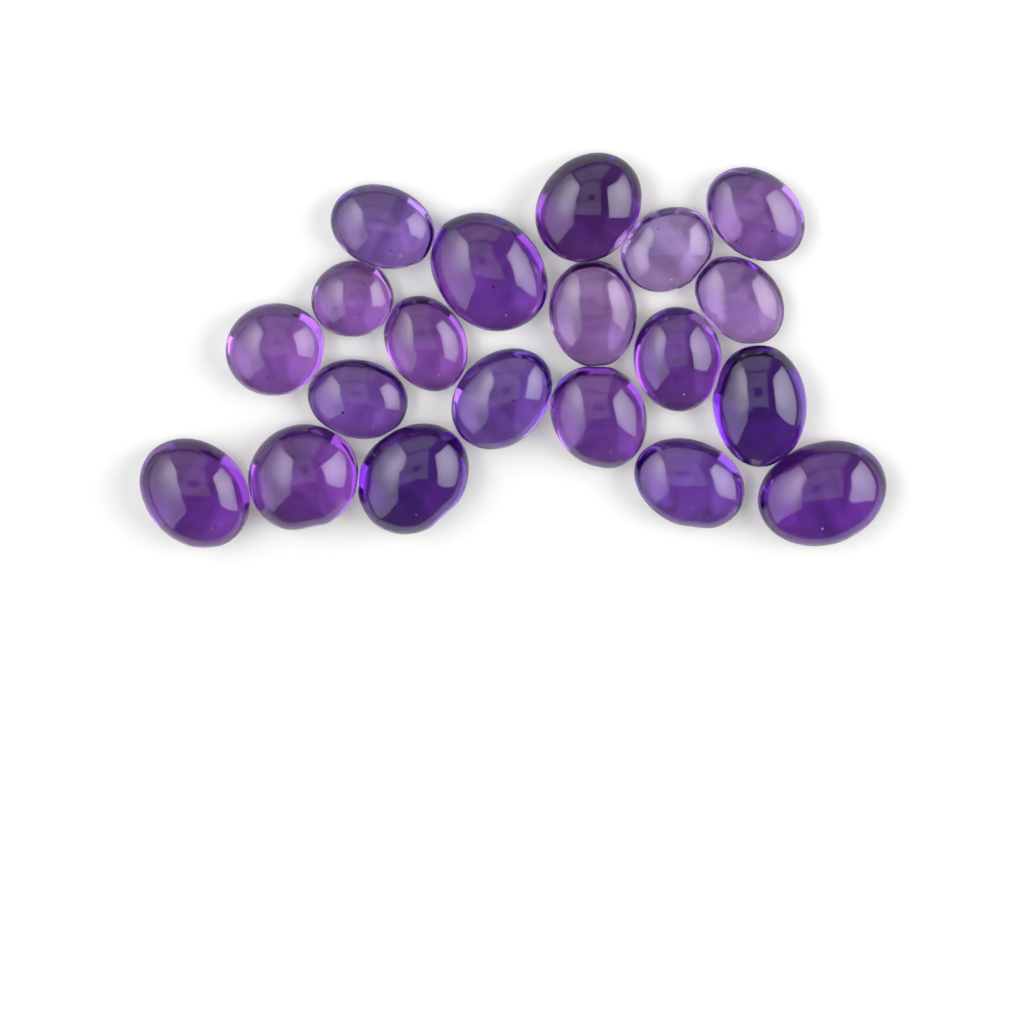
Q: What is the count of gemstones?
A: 20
